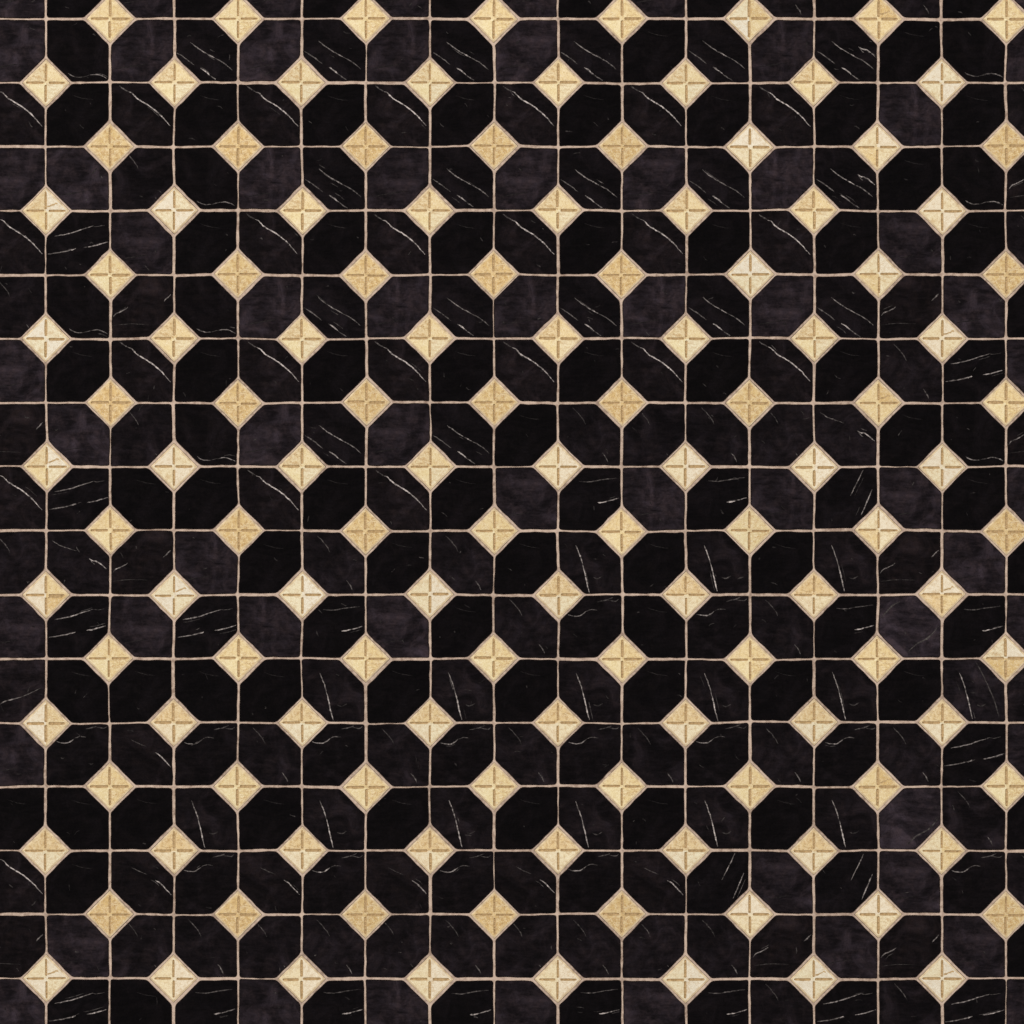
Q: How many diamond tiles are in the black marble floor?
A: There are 128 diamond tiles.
